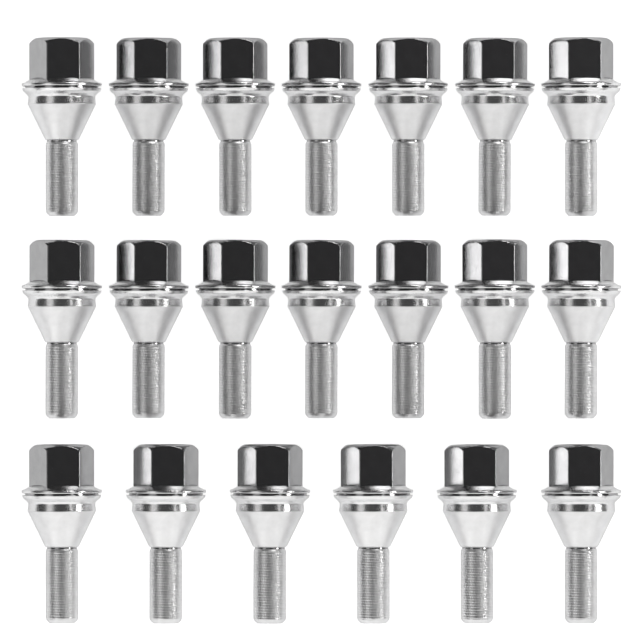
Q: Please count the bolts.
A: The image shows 20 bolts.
